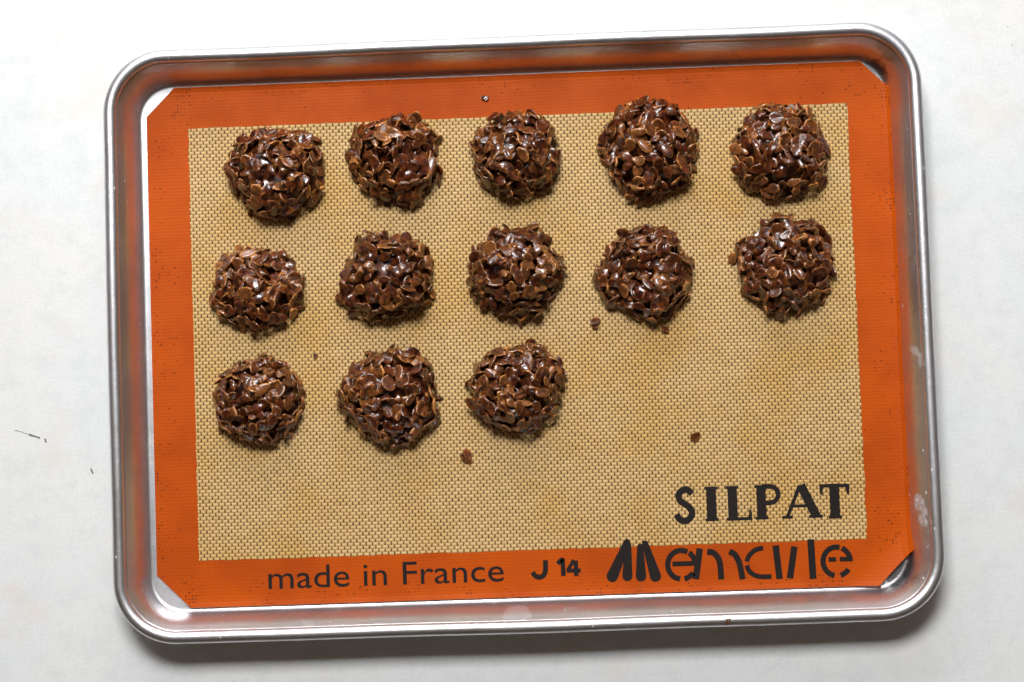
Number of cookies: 13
